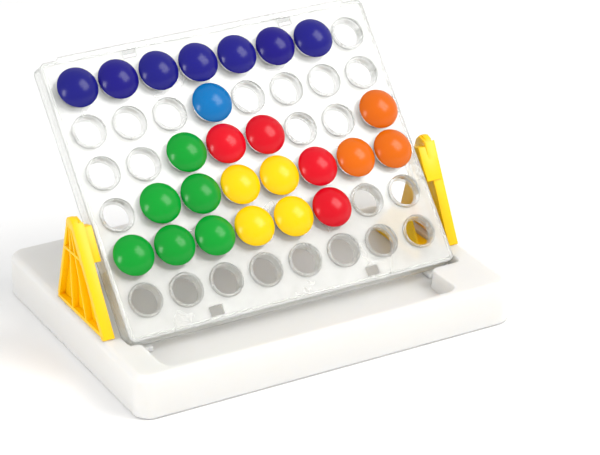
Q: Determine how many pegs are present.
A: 25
